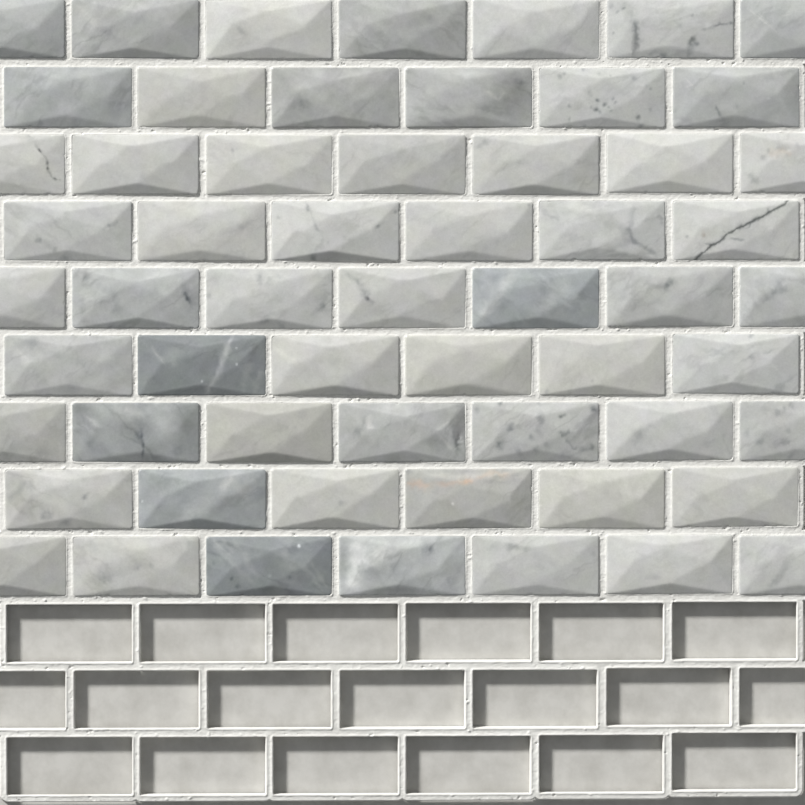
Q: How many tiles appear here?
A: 59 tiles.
